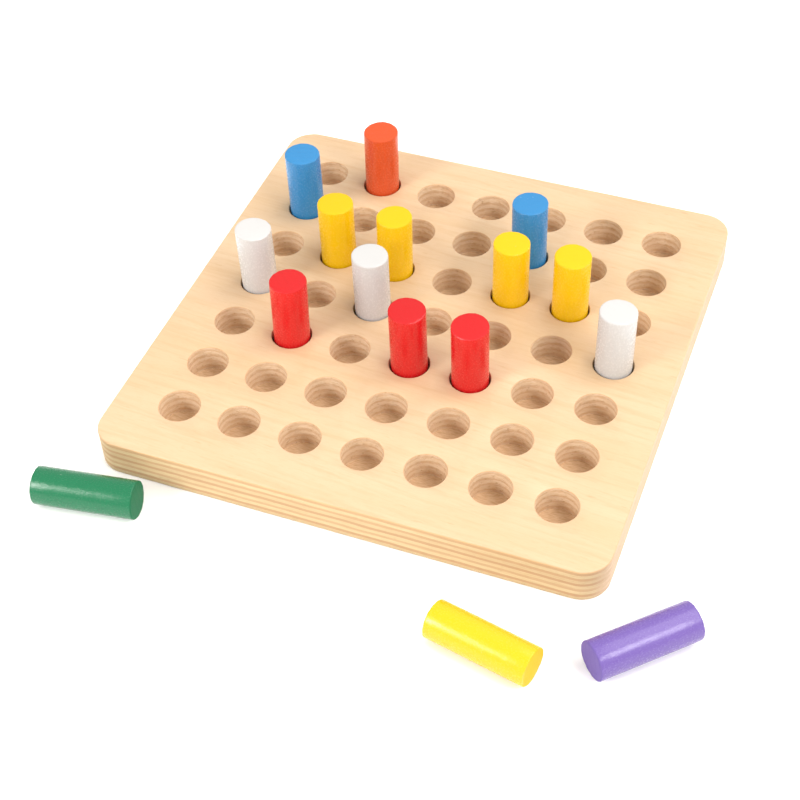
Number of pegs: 16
